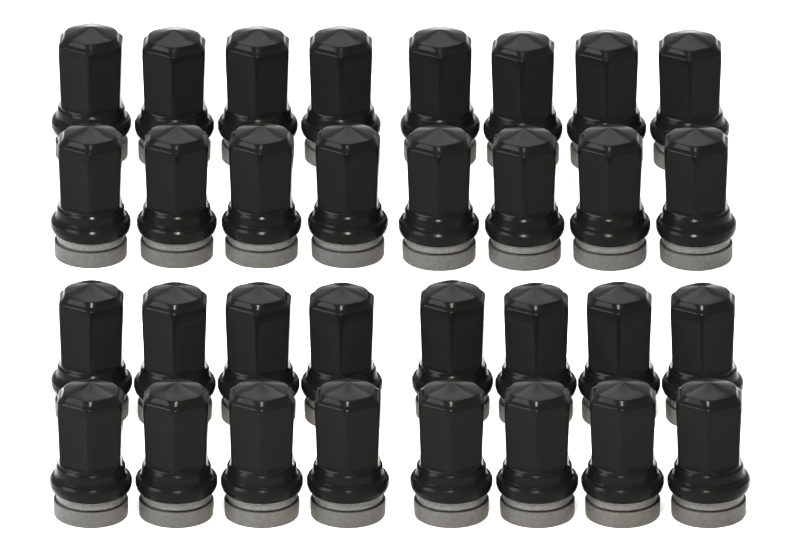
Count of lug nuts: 32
